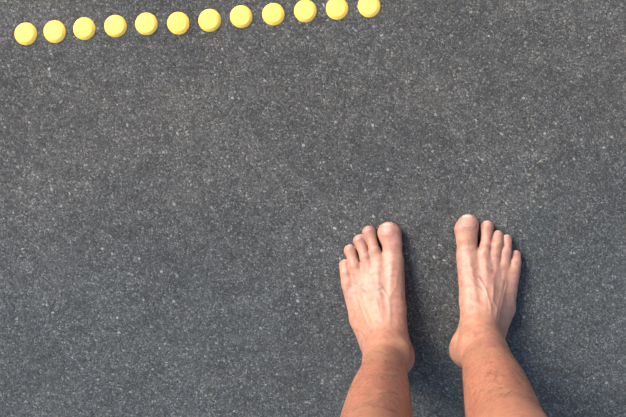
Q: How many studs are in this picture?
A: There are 12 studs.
